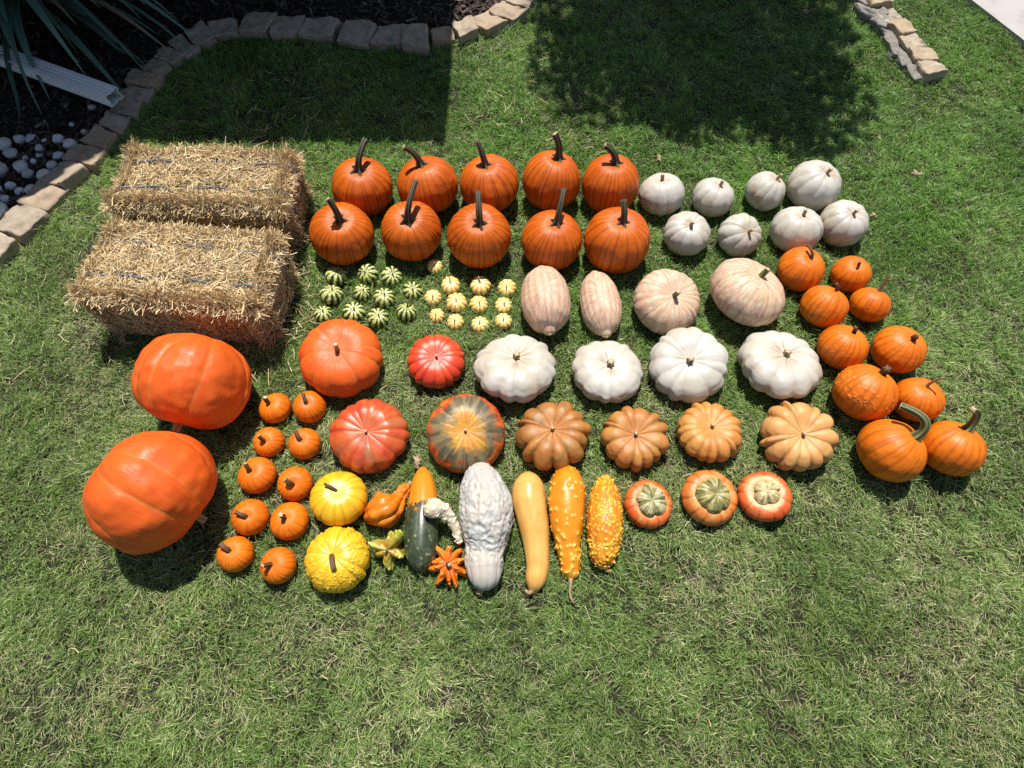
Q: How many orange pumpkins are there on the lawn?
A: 33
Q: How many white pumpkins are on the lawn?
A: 12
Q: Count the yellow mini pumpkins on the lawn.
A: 12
